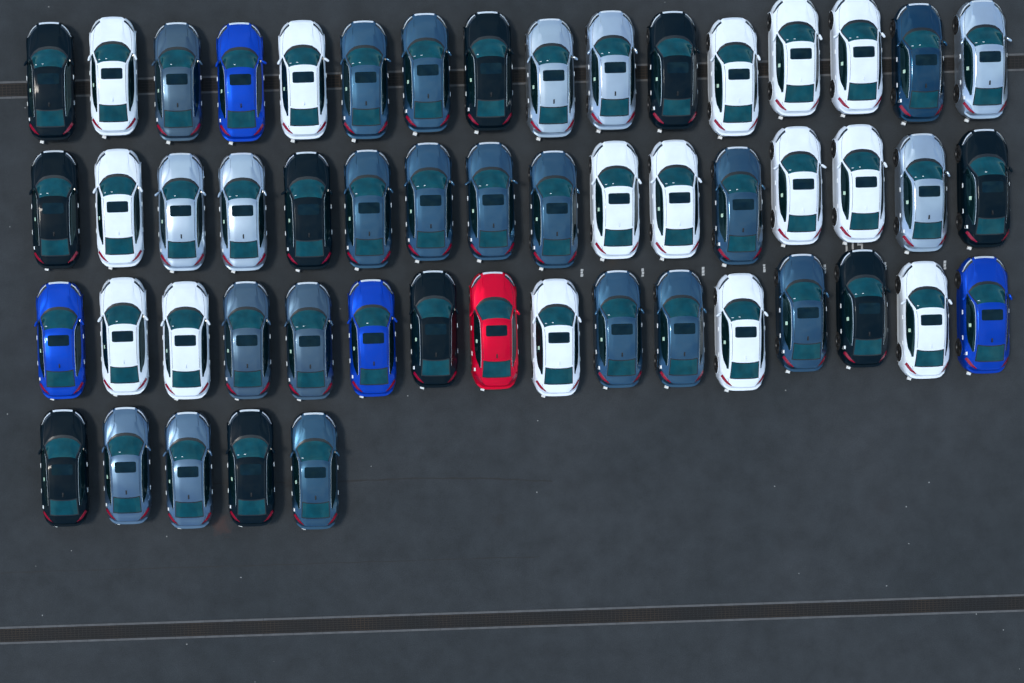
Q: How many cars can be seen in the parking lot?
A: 53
